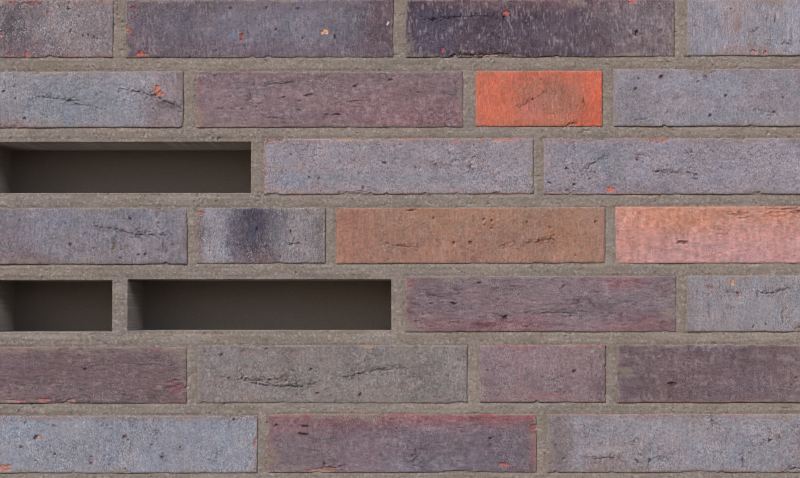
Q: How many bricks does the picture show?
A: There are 23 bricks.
